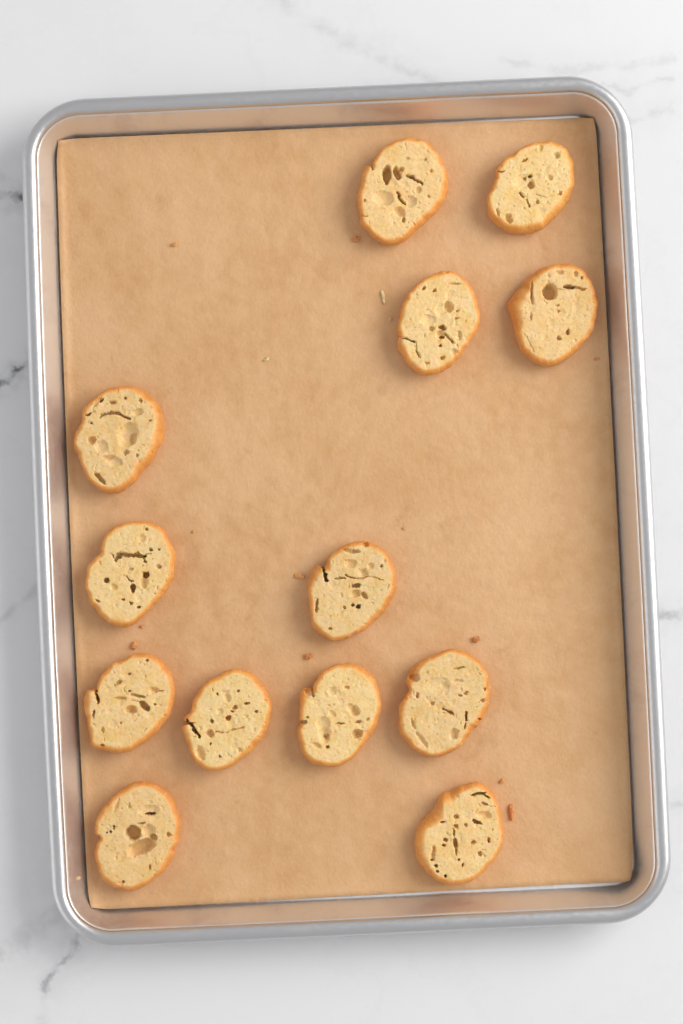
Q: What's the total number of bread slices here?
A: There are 13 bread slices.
